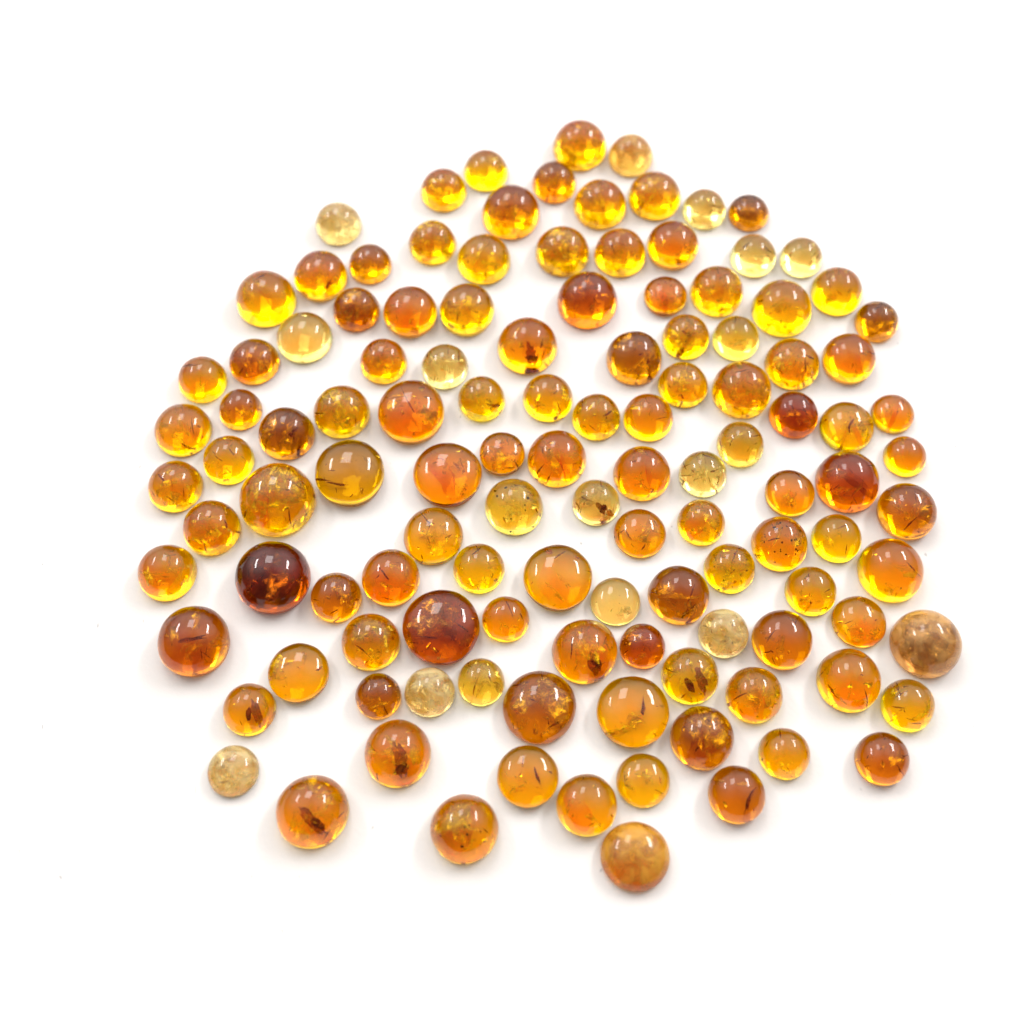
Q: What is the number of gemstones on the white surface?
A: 121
